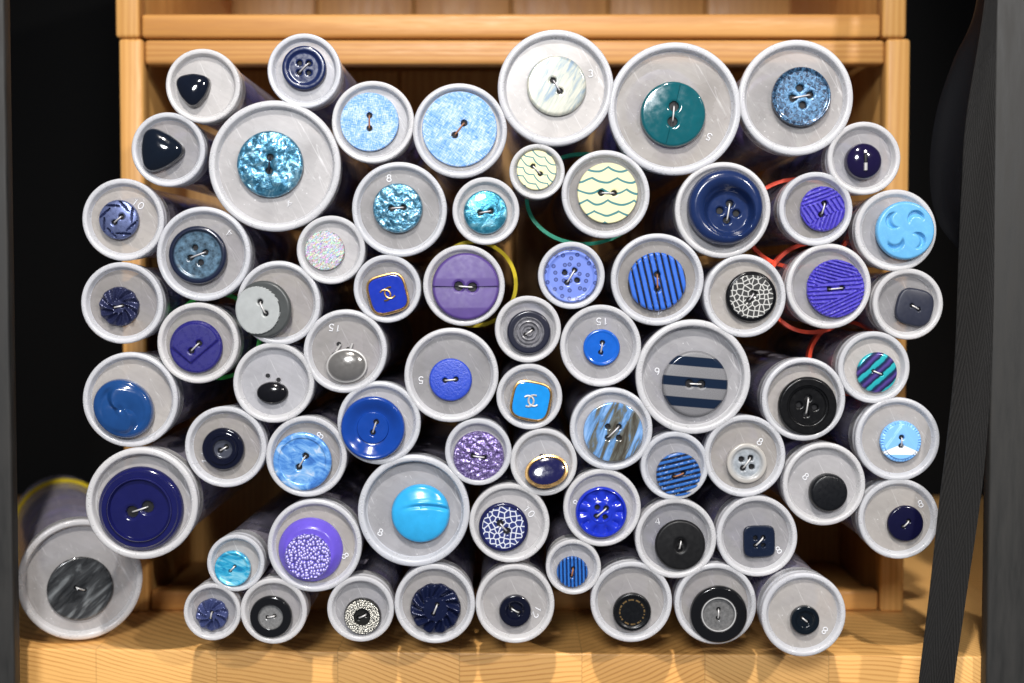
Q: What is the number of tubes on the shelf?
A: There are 69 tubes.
